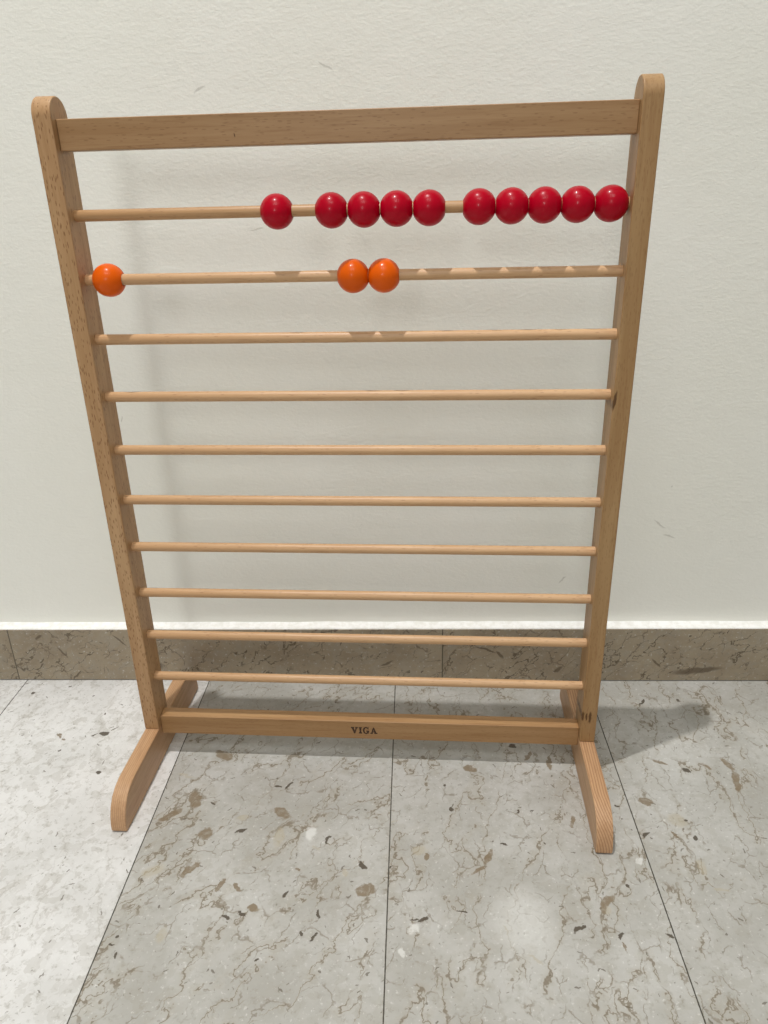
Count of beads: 13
